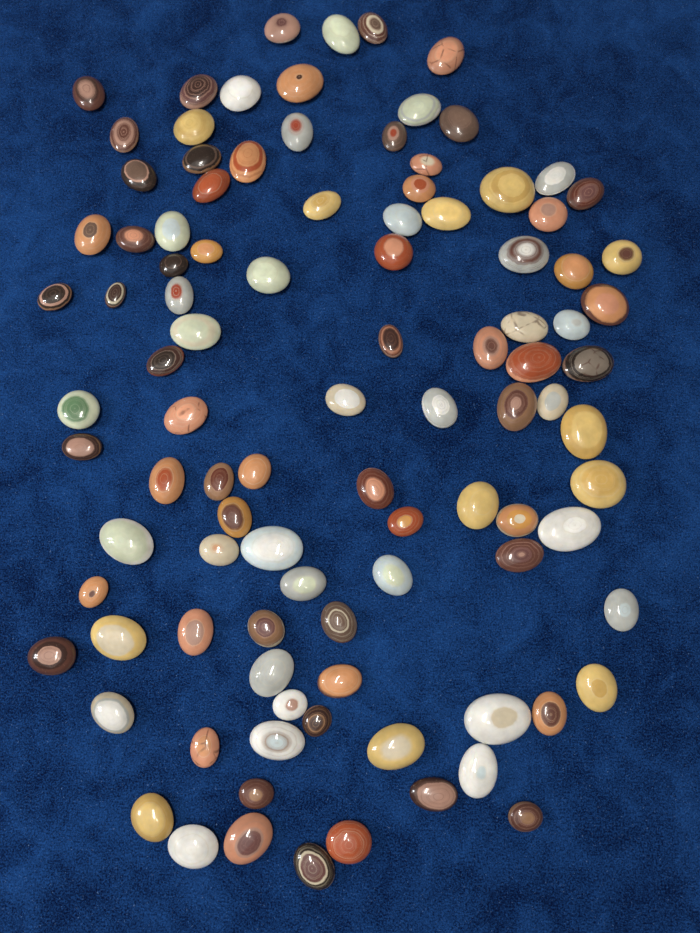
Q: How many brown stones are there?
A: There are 30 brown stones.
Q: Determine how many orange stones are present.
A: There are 27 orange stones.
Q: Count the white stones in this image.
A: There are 31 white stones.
